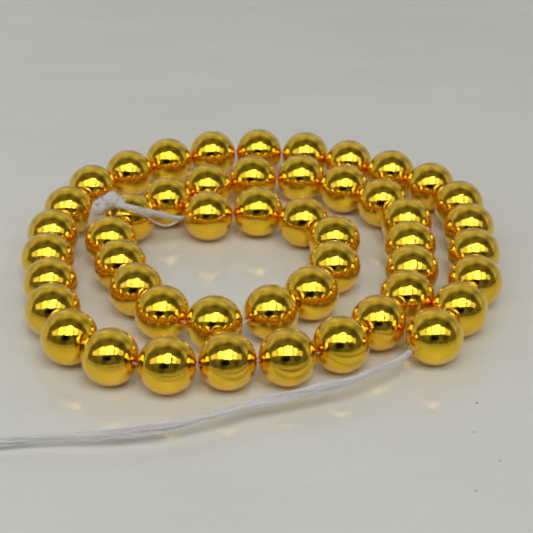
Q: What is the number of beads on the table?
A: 50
